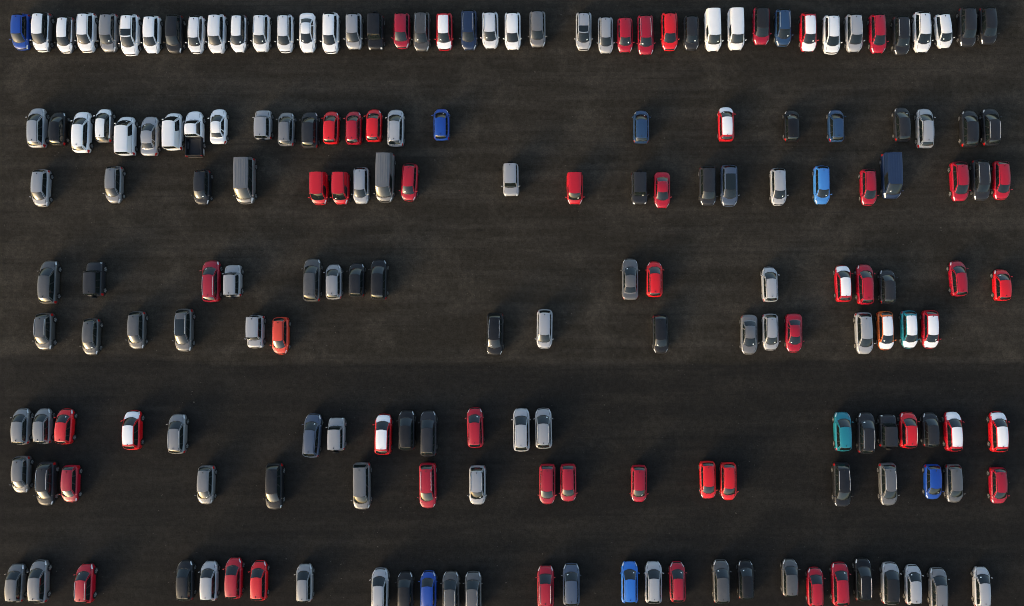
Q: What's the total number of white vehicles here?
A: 25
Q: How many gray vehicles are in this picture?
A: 61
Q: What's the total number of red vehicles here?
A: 51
